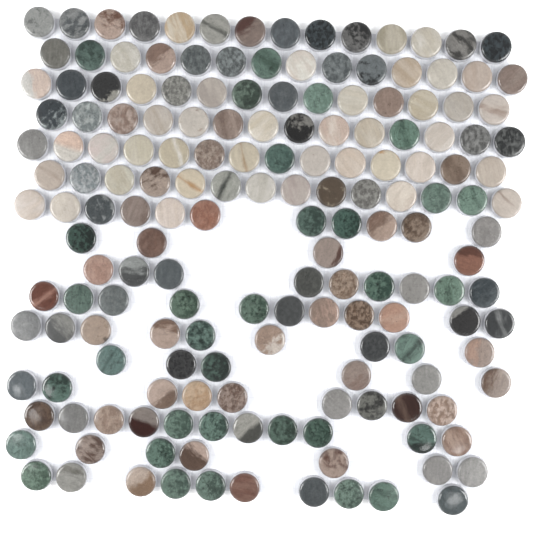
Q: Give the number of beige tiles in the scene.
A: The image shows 41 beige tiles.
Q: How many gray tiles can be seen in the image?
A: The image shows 53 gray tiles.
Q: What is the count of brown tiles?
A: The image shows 44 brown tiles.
